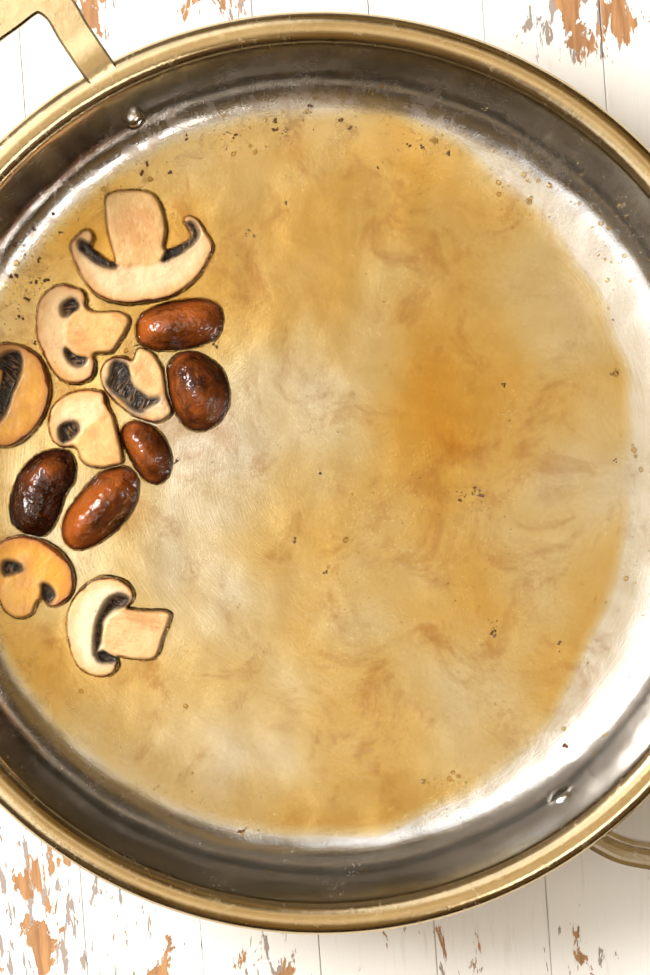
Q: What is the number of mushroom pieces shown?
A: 12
